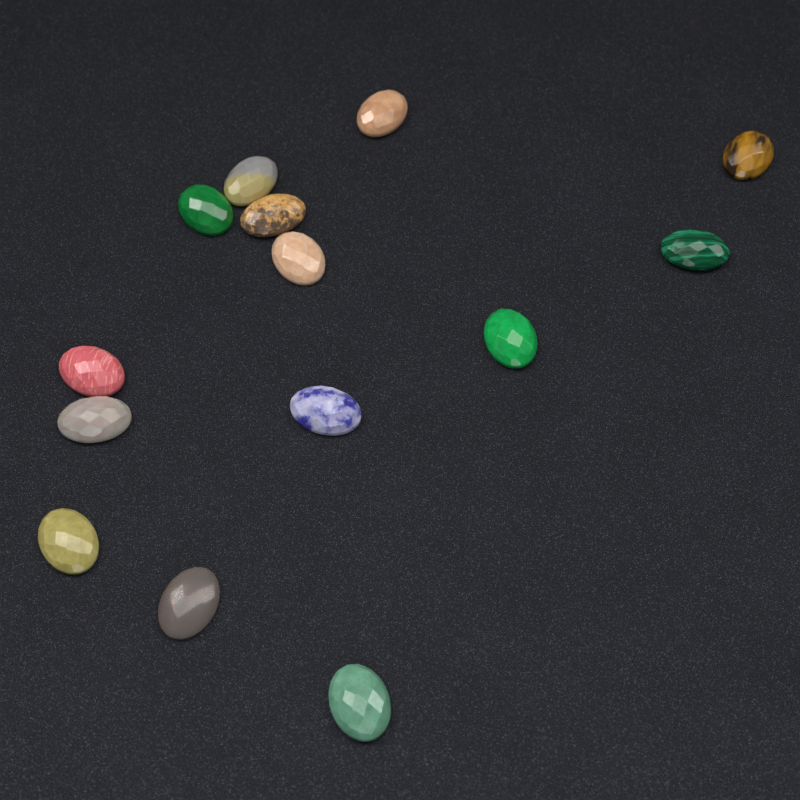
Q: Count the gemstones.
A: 14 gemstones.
